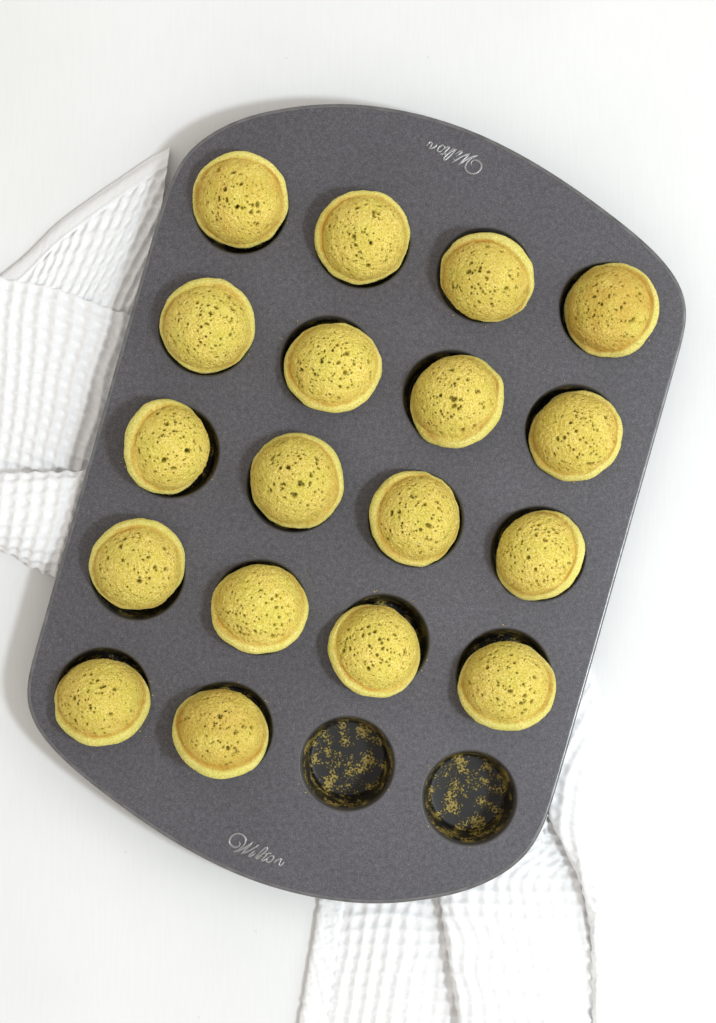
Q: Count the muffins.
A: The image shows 18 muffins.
